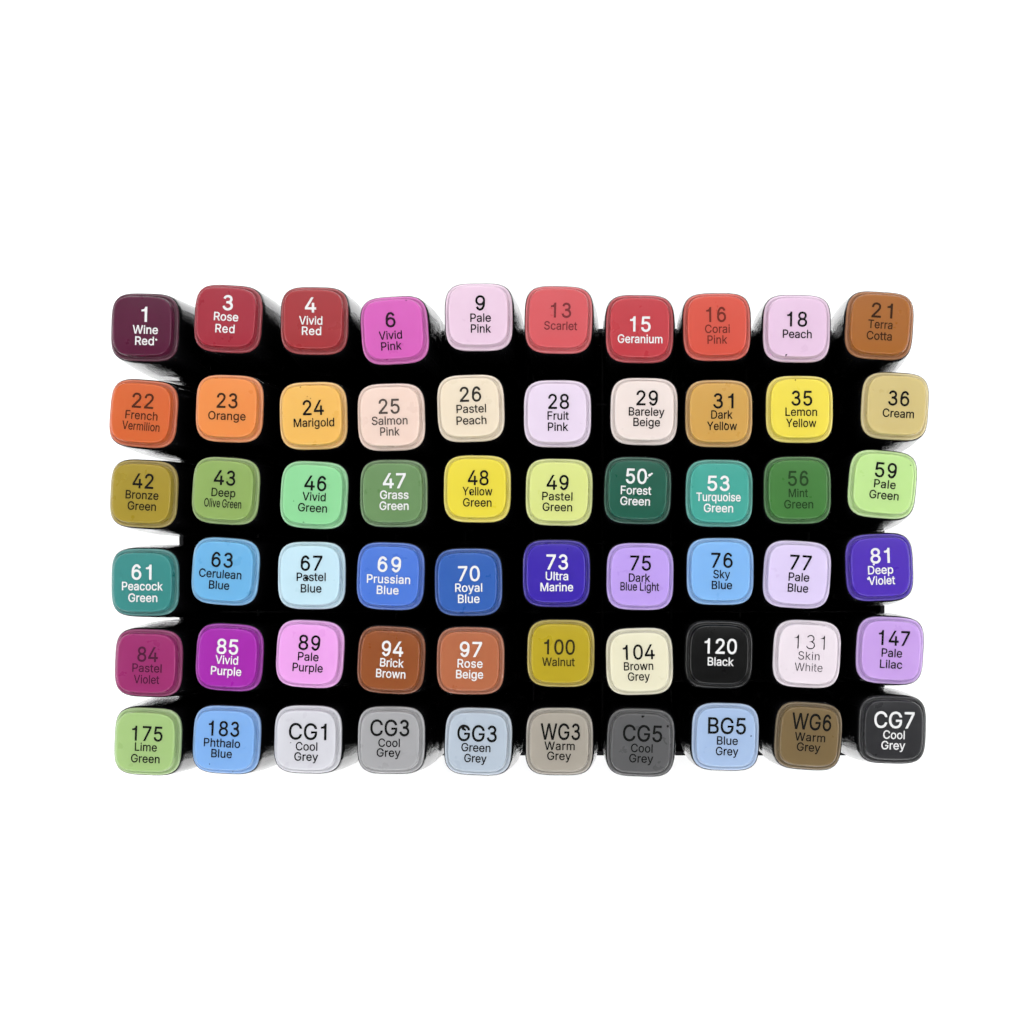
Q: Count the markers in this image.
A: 60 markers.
